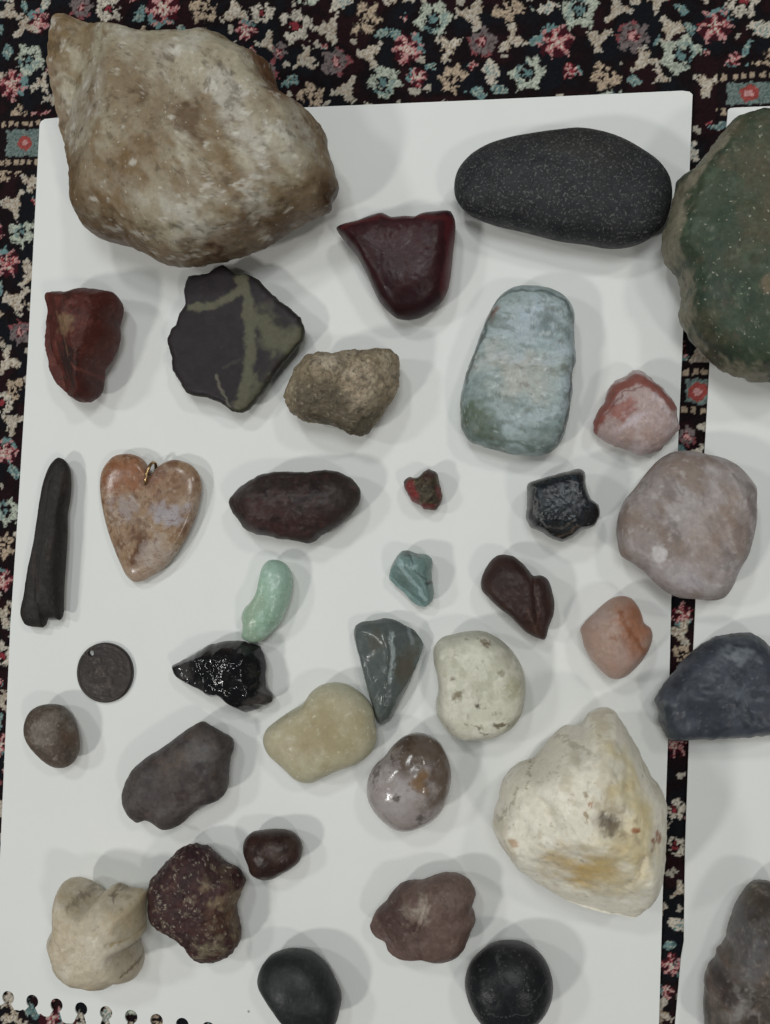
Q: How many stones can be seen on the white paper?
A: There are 35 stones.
